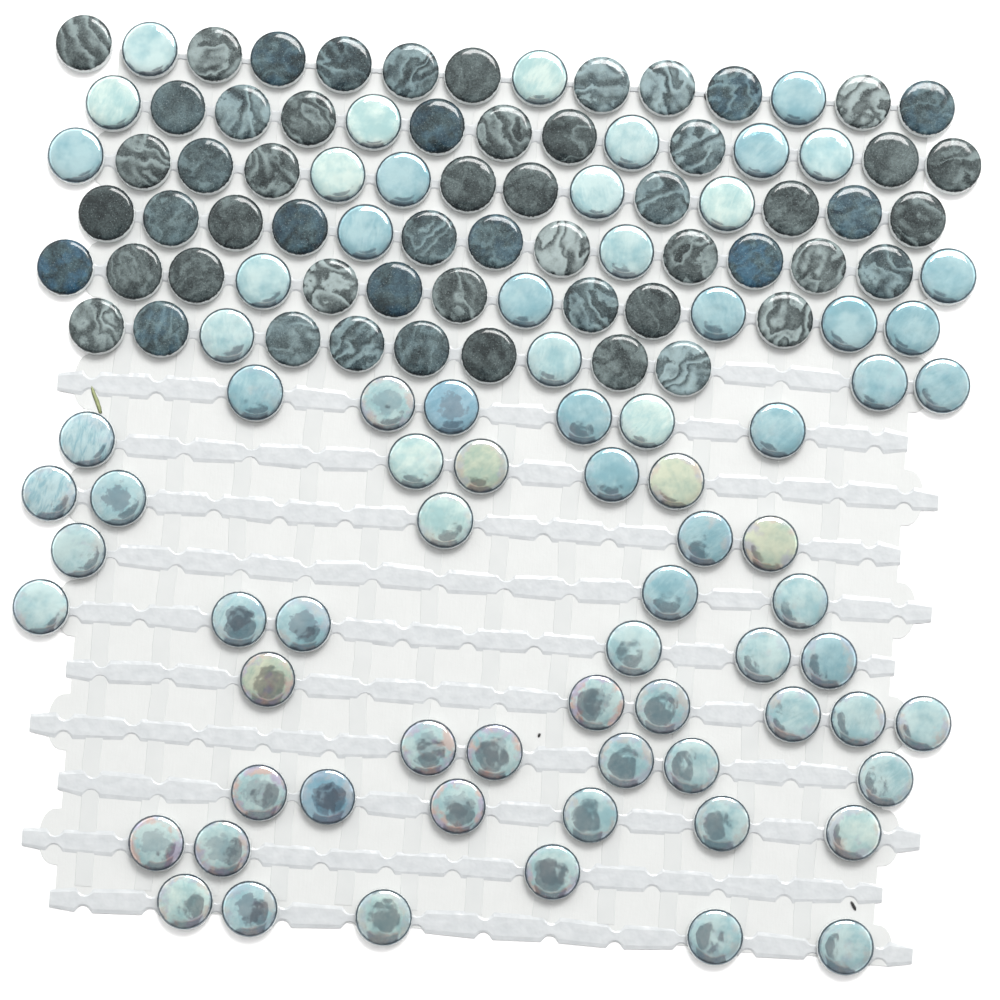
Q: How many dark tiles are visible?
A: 57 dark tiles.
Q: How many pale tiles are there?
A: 75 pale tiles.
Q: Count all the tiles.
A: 132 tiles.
